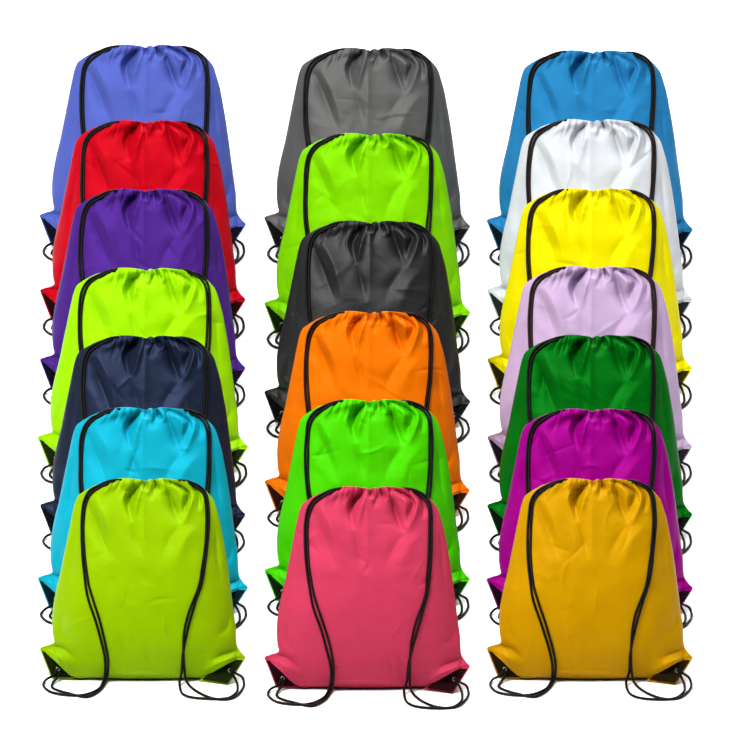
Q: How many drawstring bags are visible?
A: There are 20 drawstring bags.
